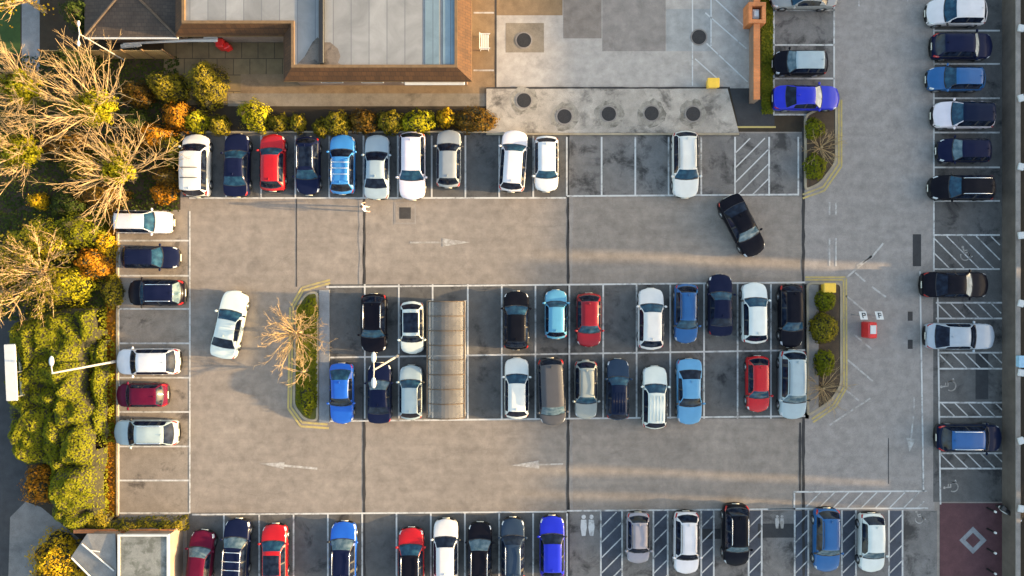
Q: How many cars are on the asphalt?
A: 66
